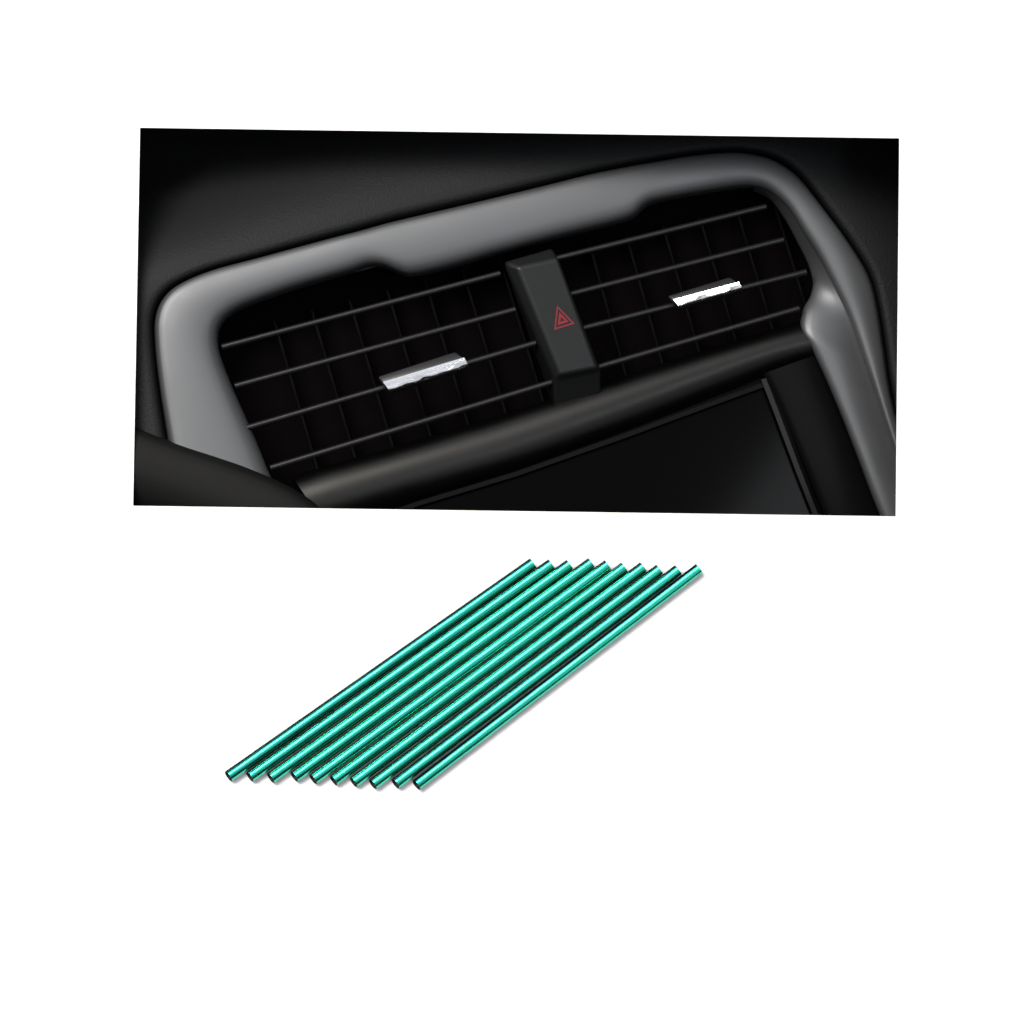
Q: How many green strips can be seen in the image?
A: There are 10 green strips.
